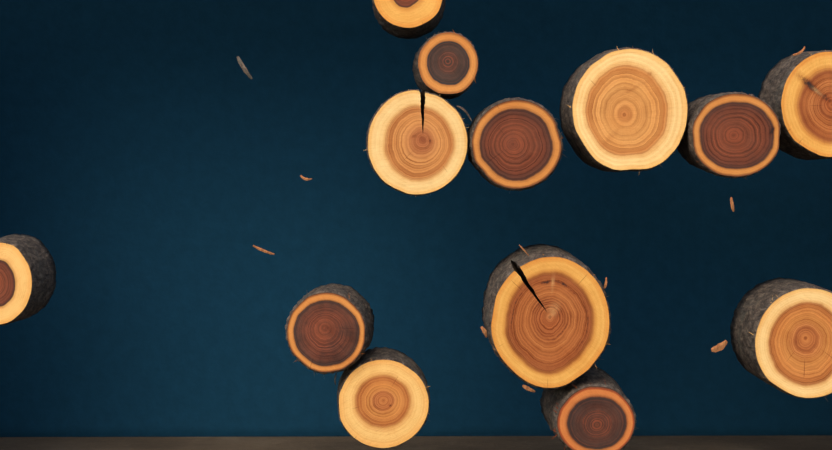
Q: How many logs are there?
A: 13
